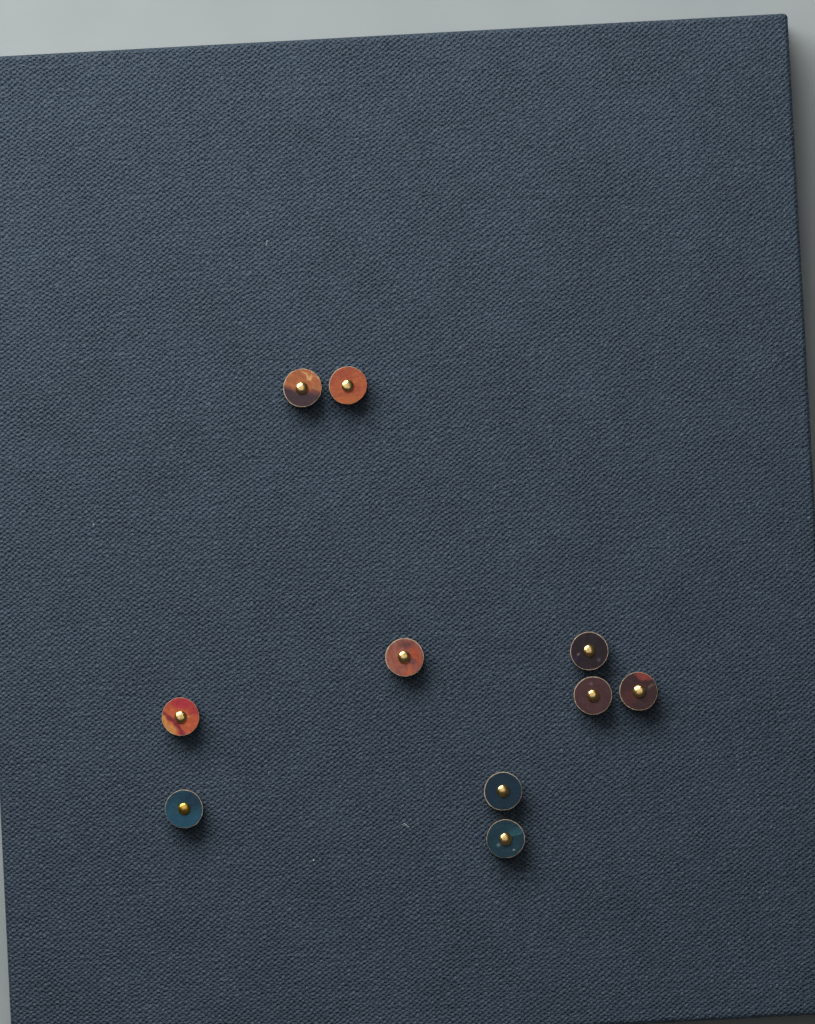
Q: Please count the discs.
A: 10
